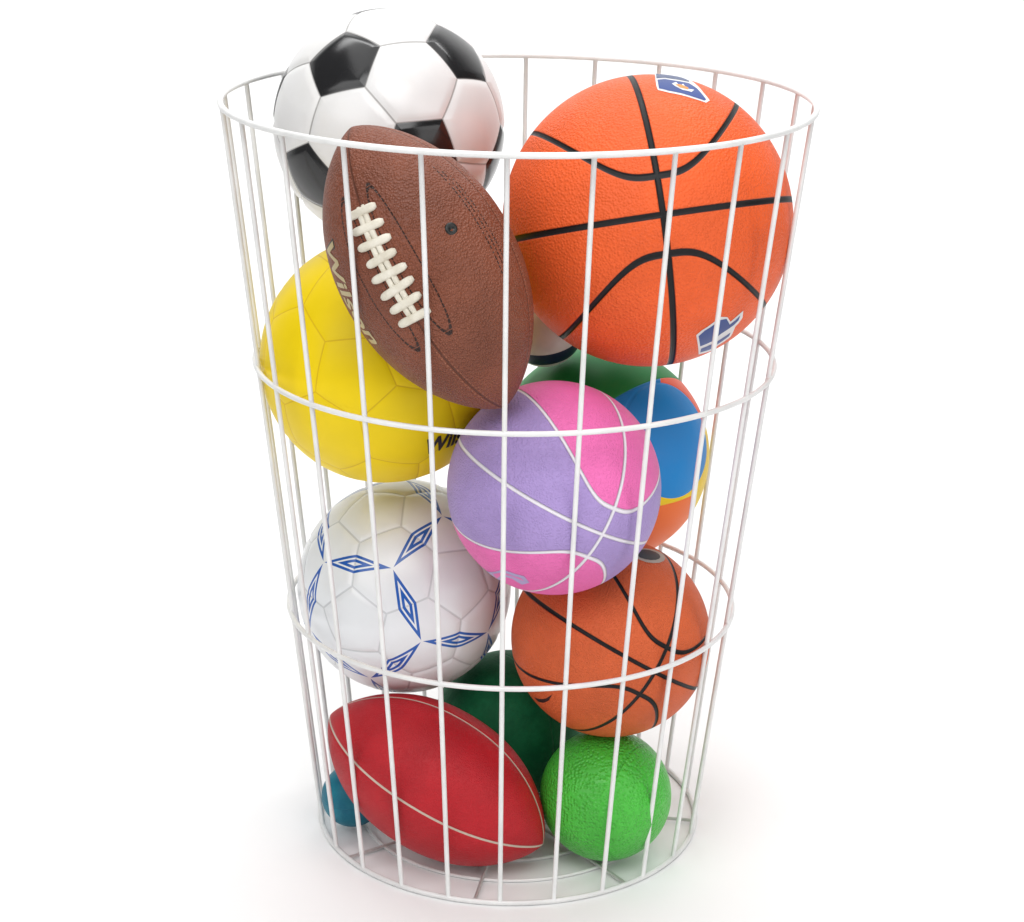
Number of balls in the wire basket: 13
